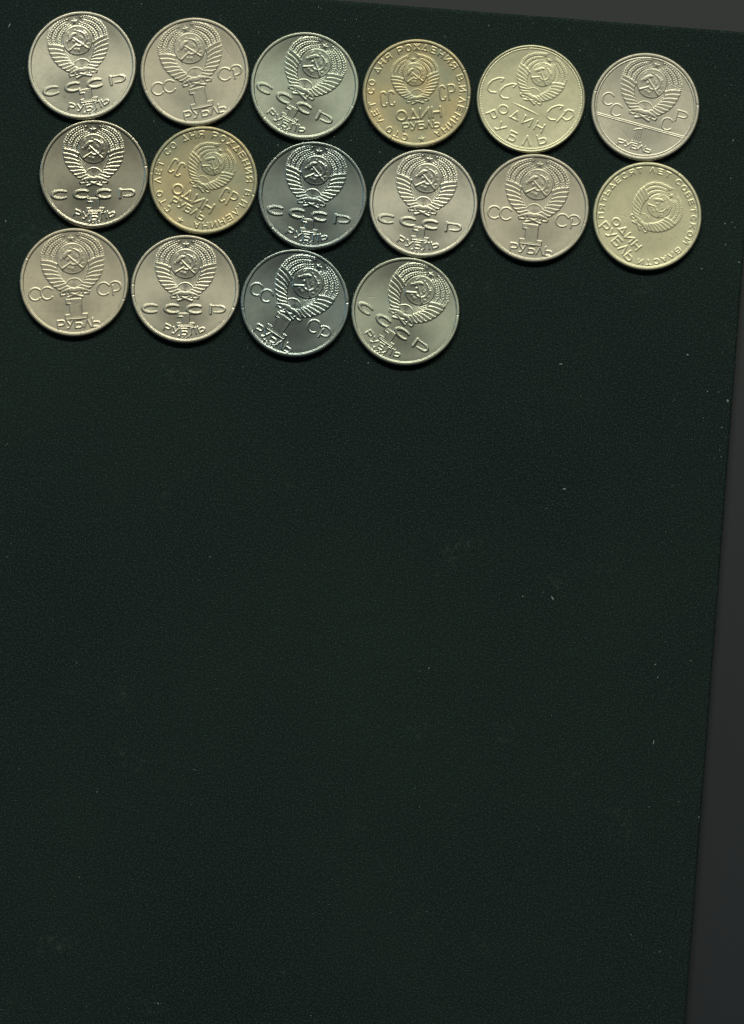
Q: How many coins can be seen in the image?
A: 16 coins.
